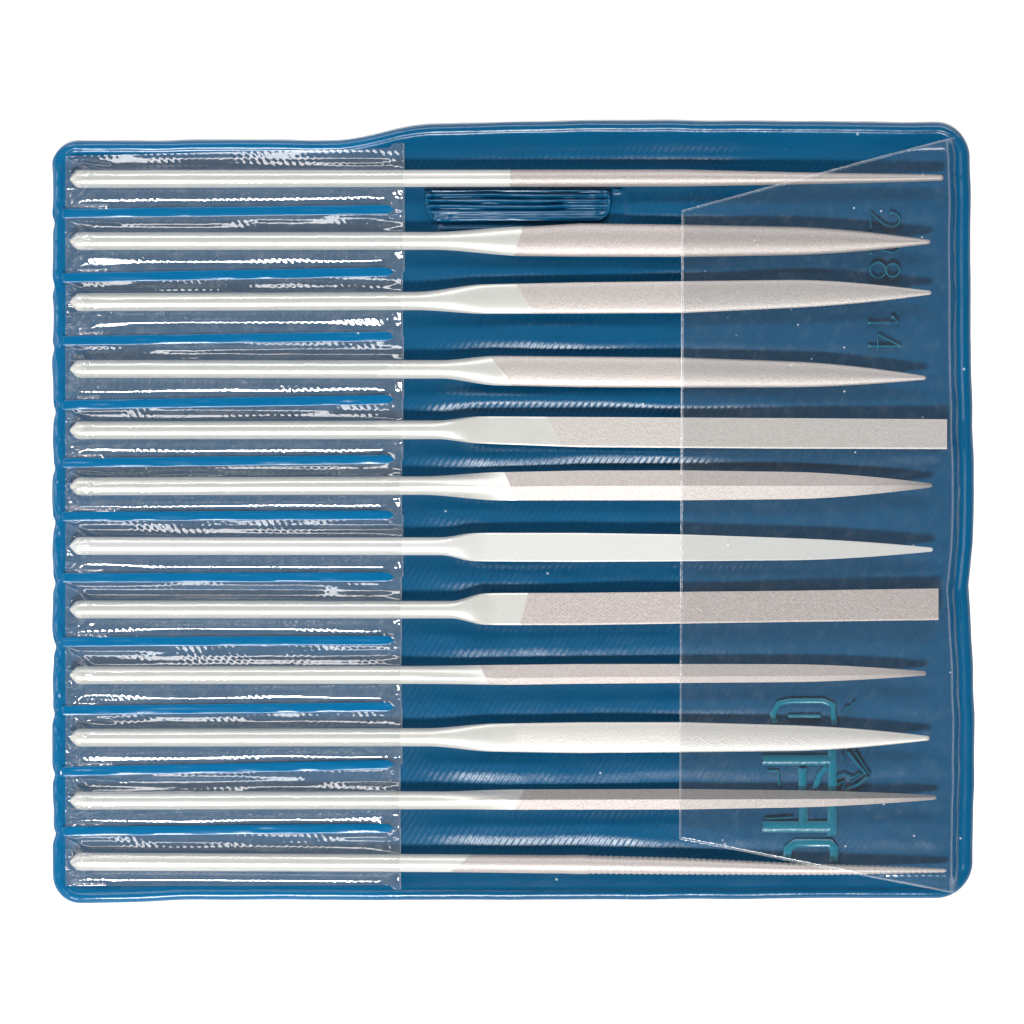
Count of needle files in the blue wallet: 12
